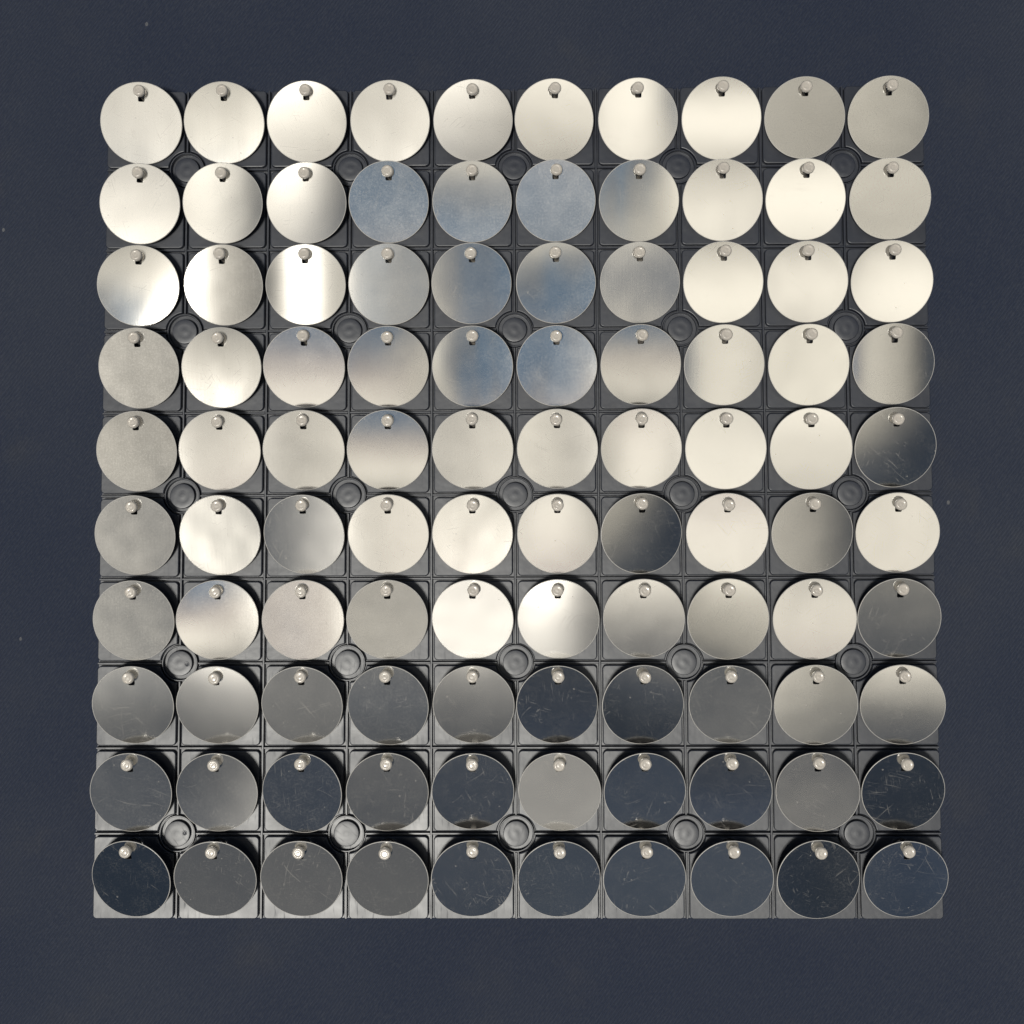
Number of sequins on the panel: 100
